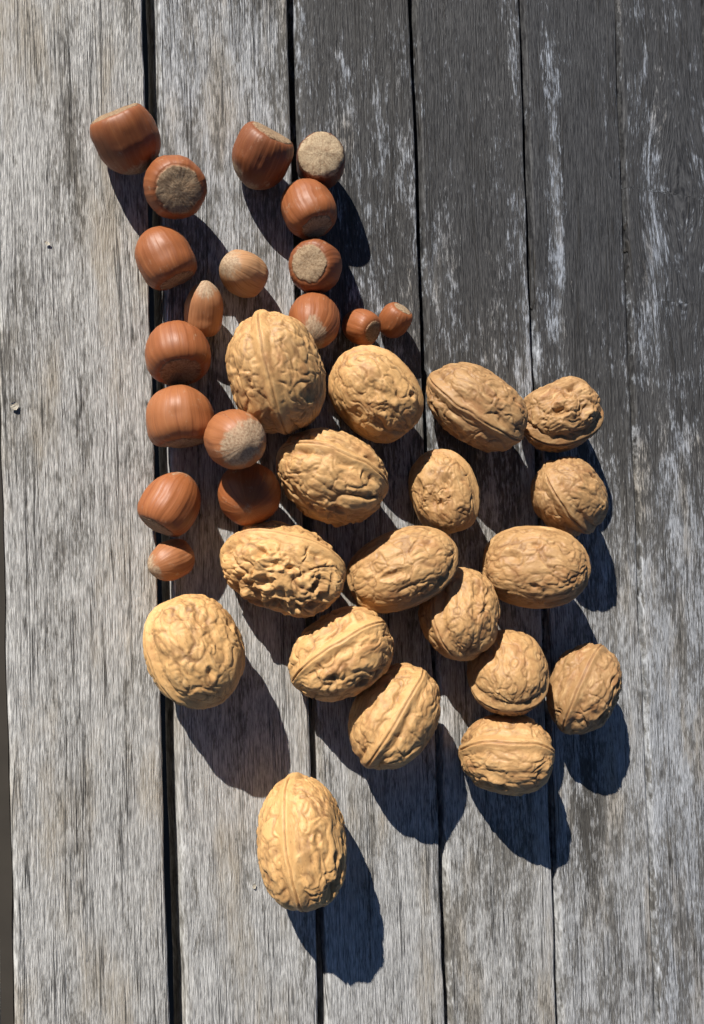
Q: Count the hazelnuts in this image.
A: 18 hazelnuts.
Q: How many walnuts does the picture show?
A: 18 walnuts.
